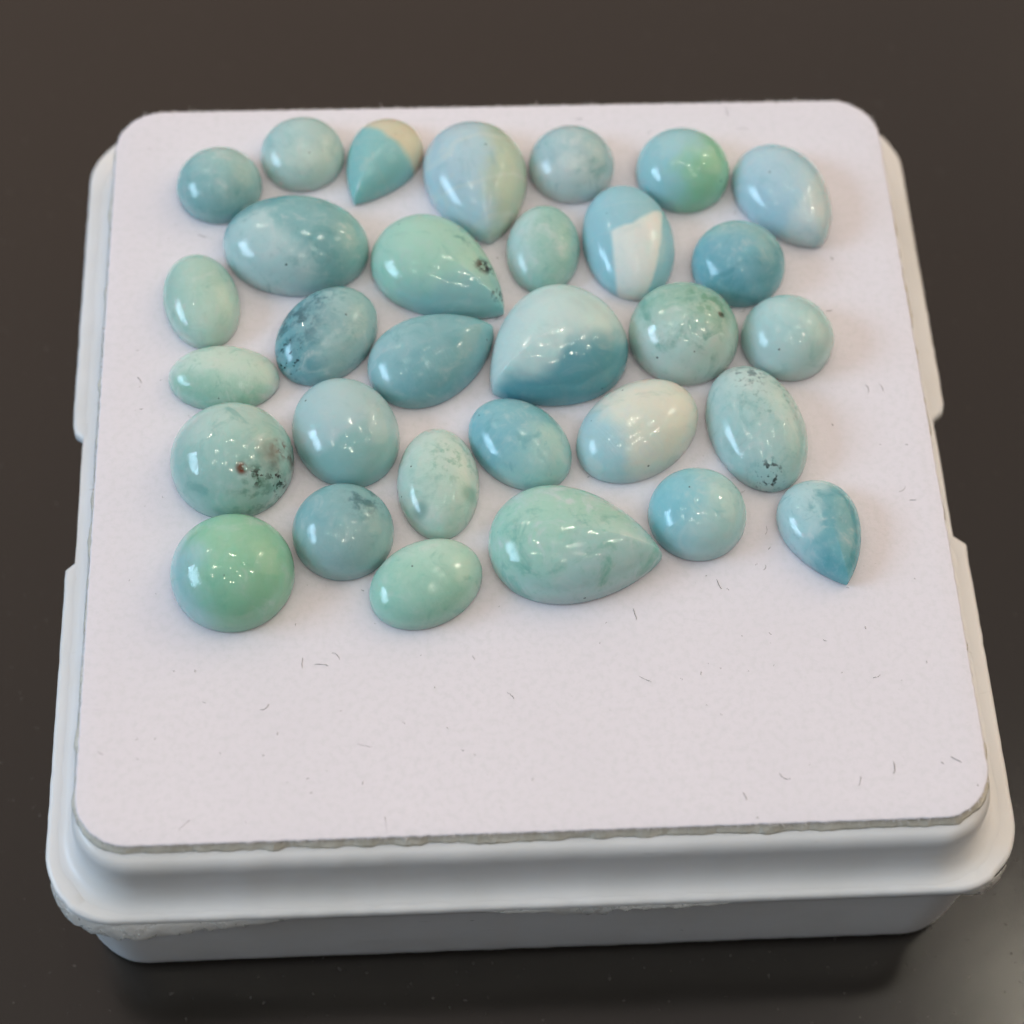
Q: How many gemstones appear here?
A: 31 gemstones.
